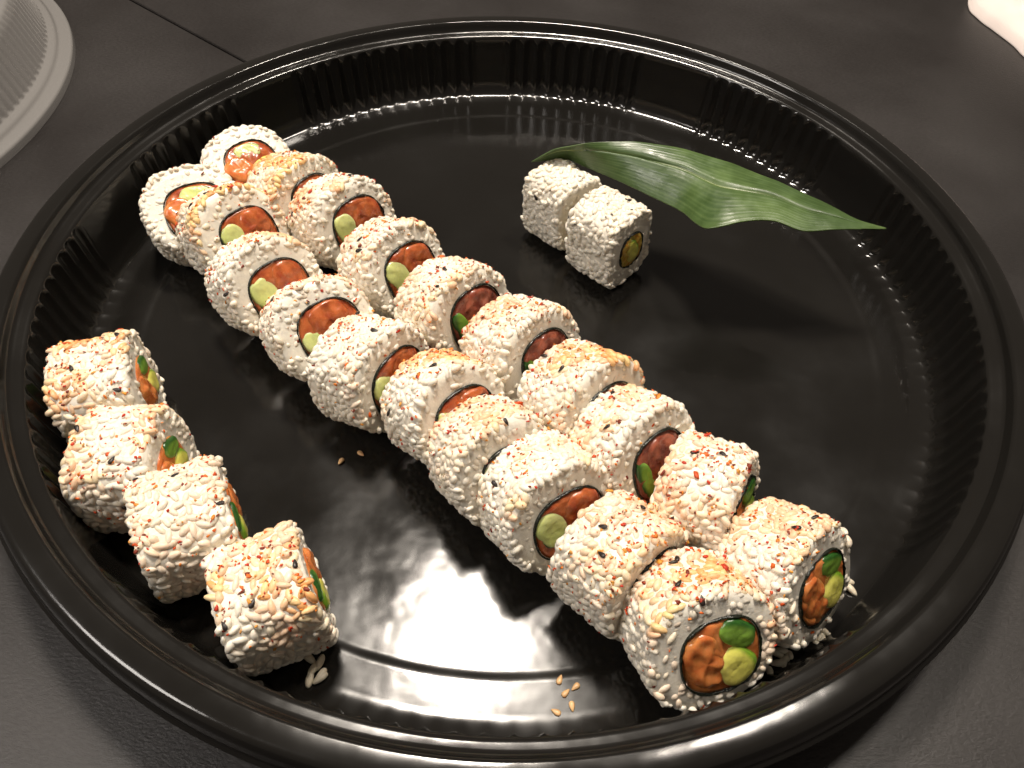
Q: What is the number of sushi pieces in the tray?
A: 26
